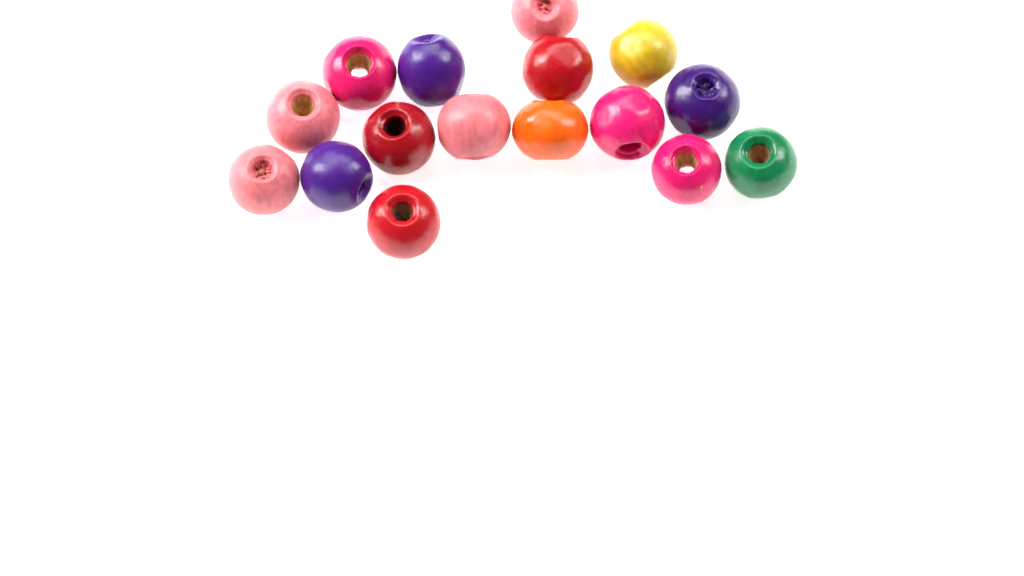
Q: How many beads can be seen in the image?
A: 16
